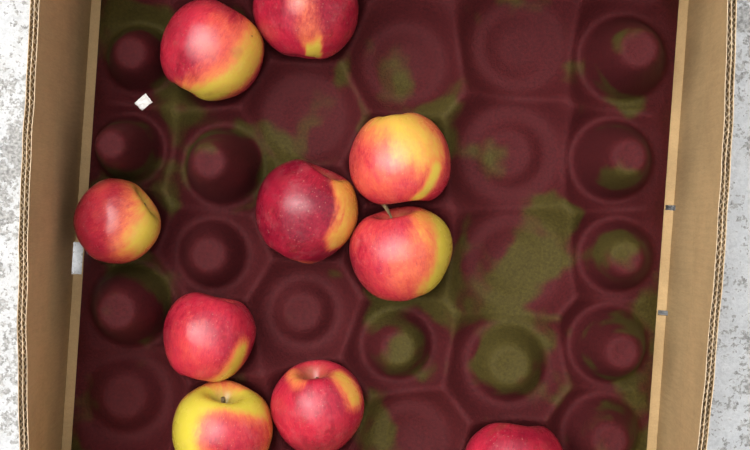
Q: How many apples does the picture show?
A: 10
